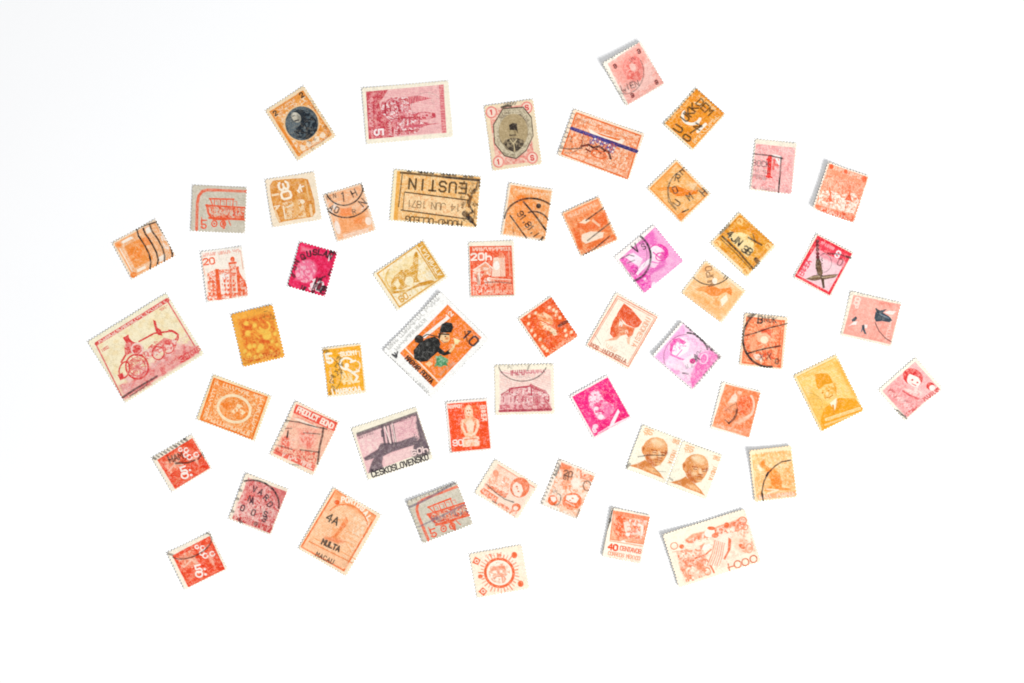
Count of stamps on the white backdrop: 55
